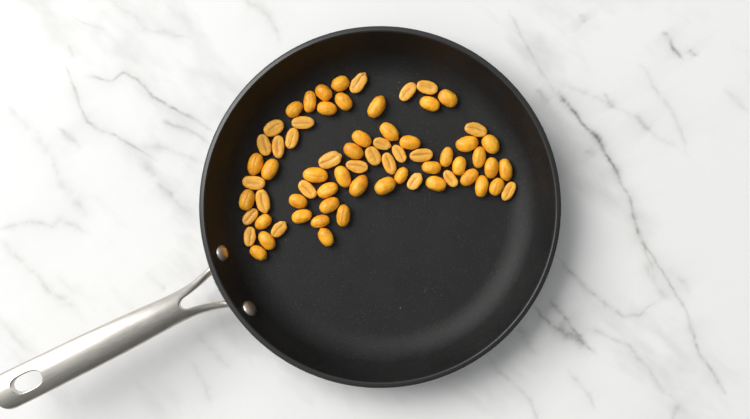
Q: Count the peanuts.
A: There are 68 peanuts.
